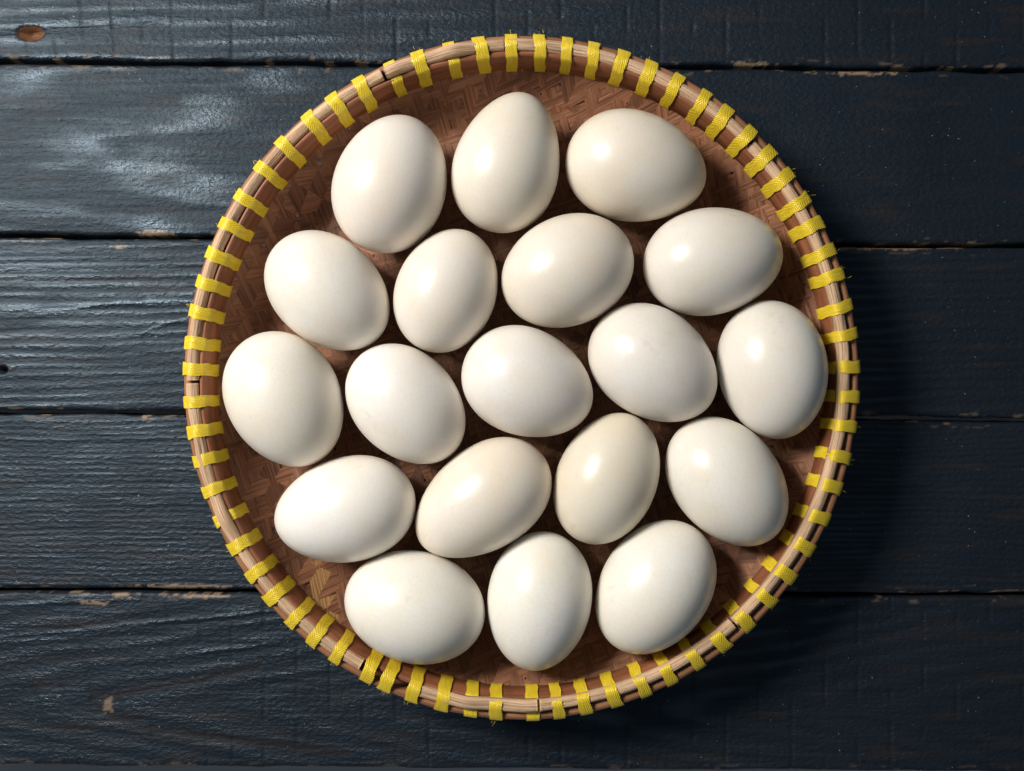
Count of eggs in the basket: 19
